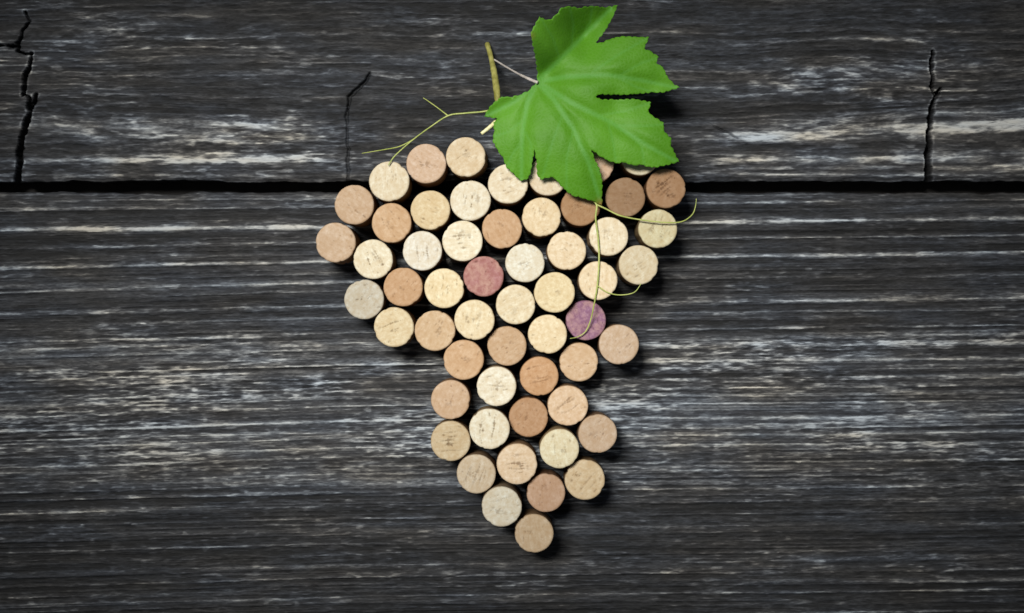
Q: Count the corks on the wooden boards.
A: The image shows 56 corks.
